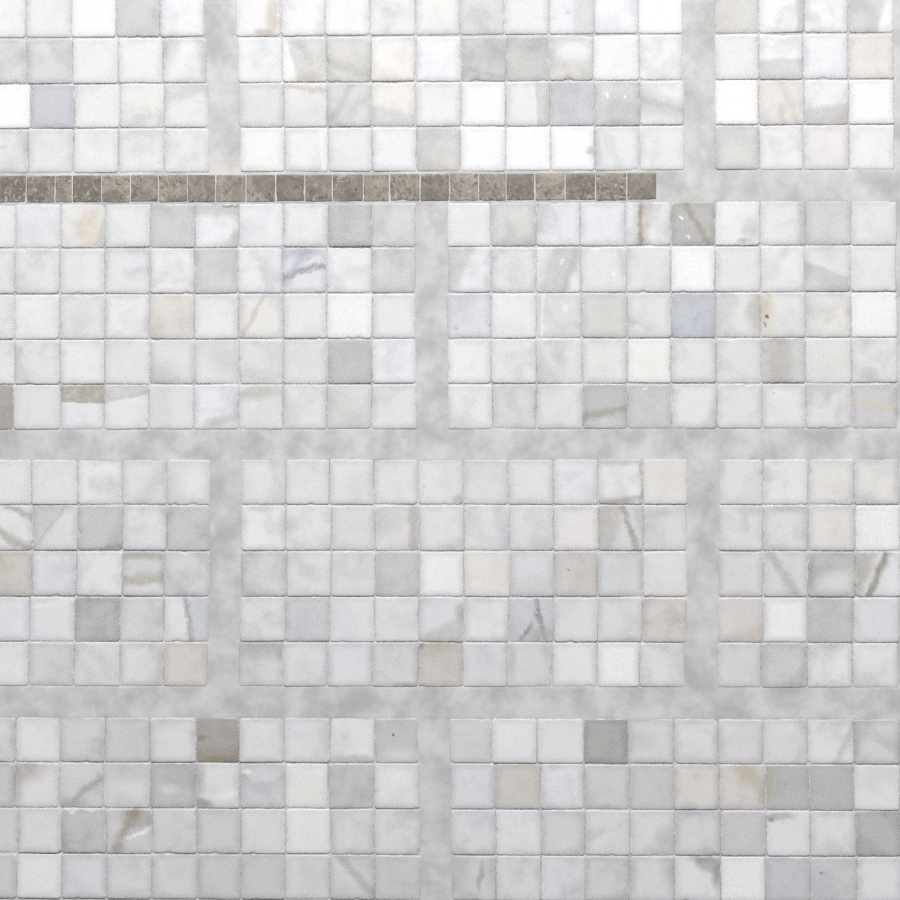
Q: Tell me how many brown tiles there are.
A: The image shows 23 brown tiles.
